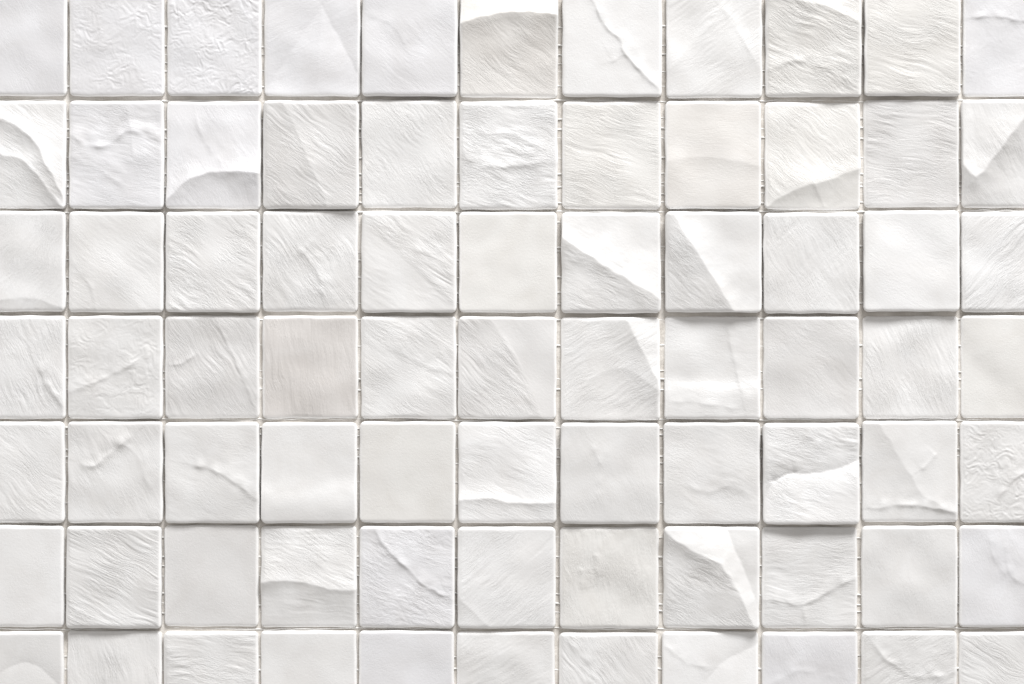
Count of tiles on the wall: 77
